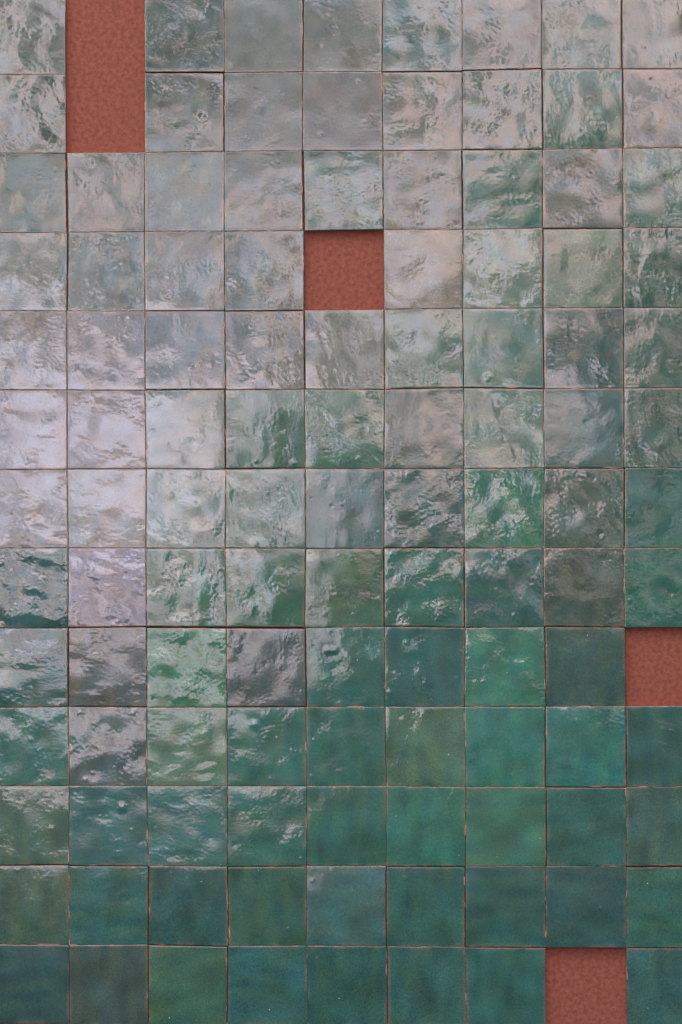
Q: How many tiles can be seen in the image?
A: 112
